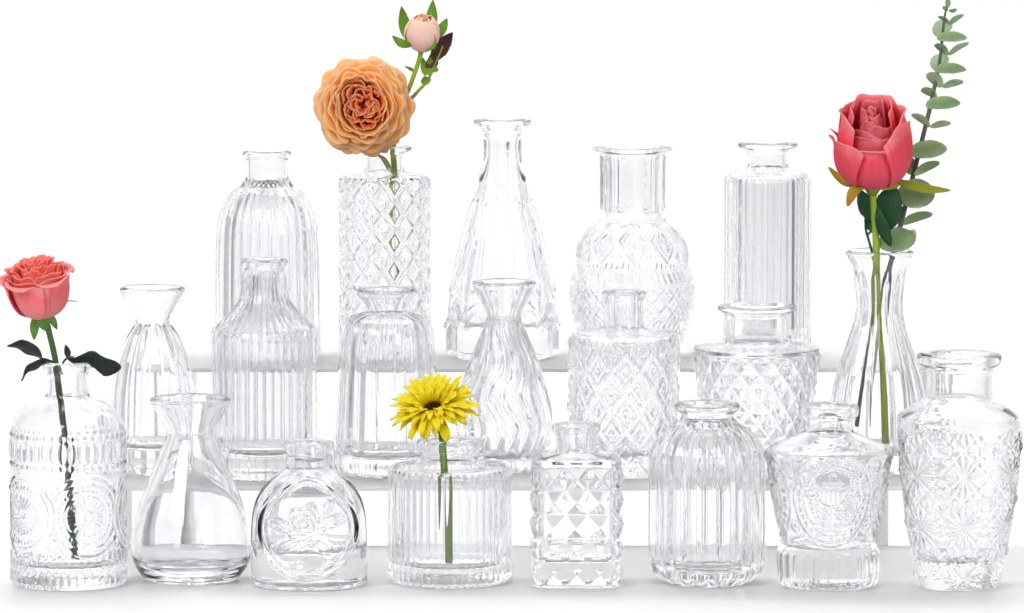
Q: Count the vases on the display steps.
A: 20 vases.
